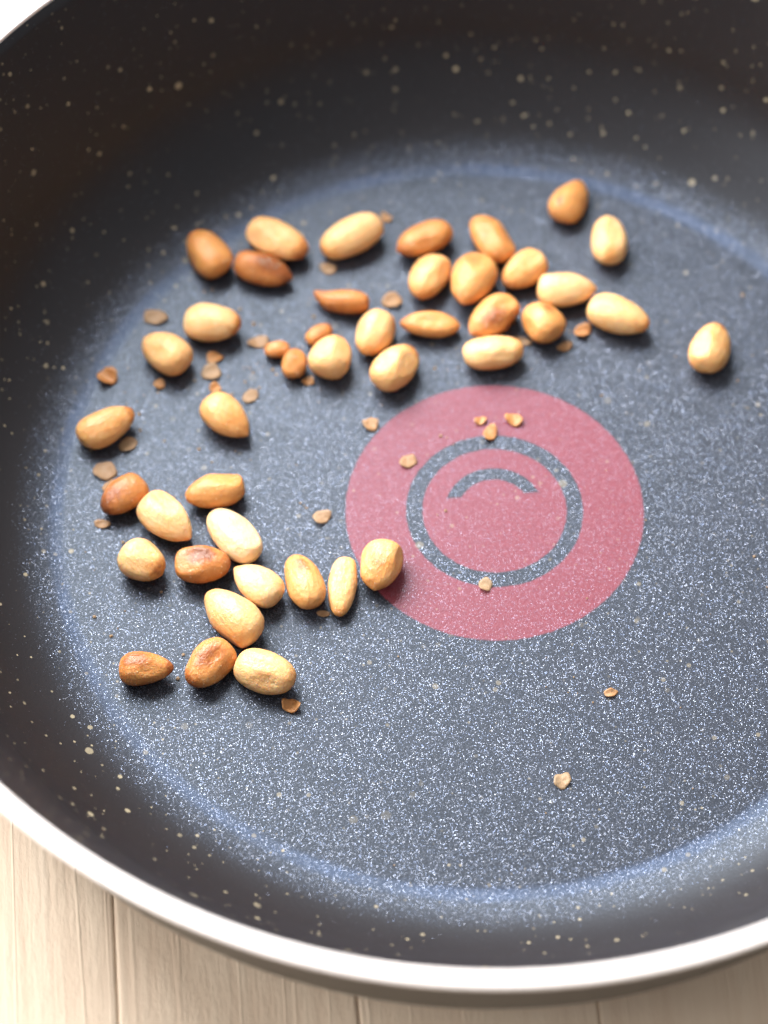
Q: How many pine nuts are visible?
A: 43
